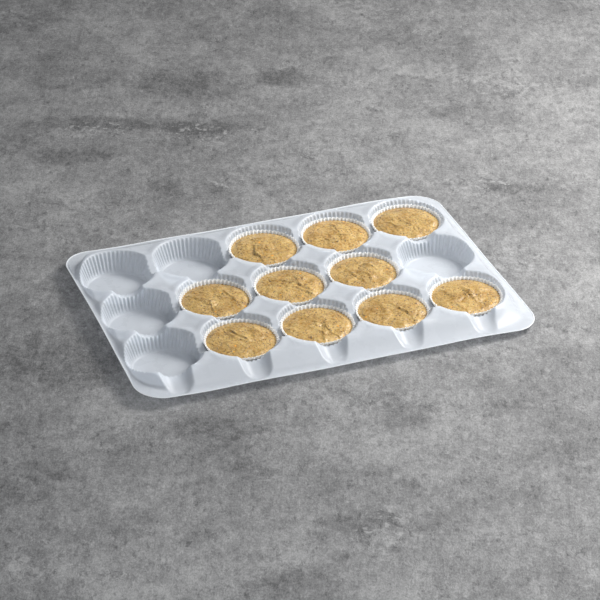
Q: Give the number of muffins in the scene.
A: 10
